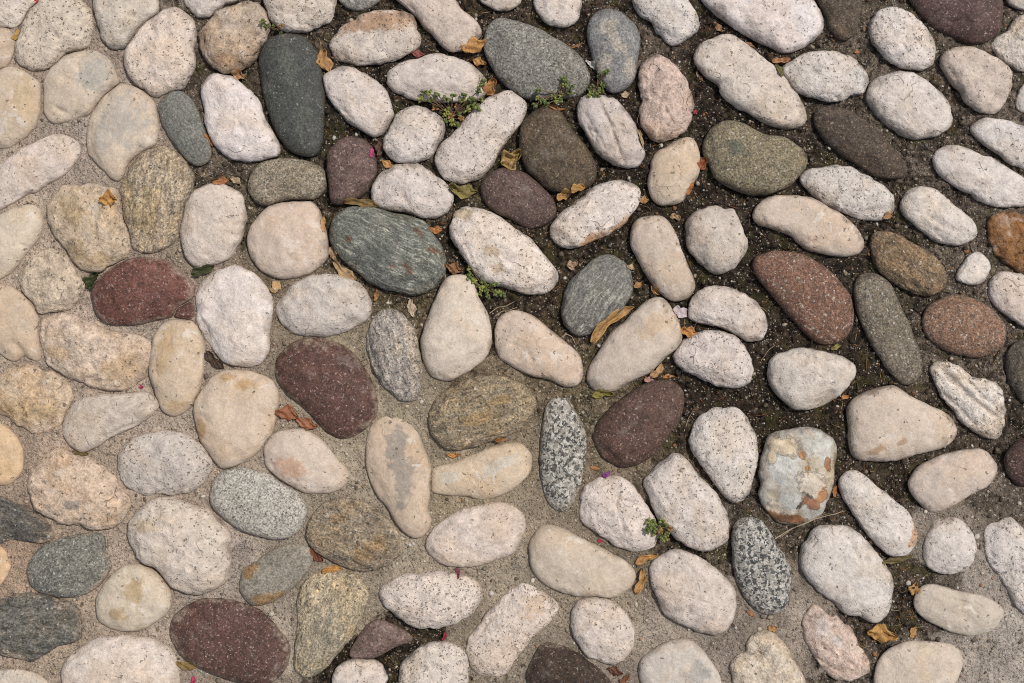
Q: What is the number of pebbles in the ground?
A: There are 141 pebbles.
